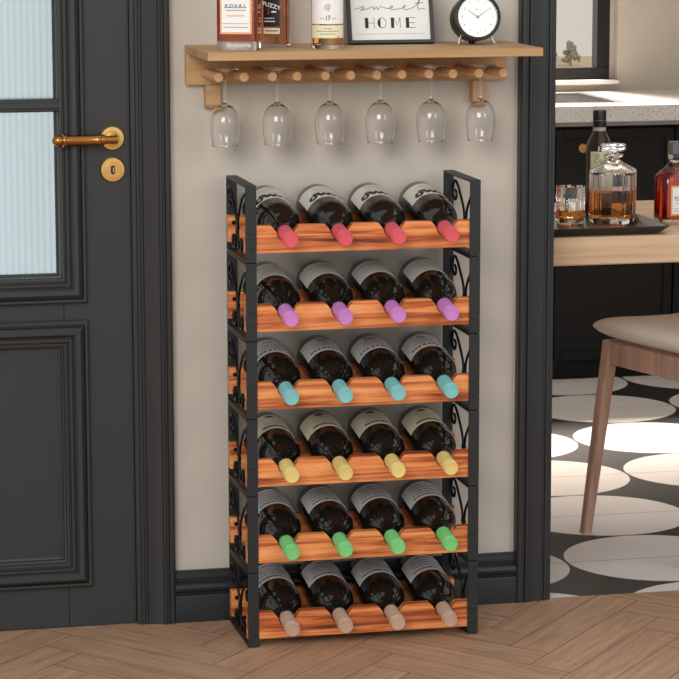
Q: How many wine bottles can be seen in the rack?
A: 24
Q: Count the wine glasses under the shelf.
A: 6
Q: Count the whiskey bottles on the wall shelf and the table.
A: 5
